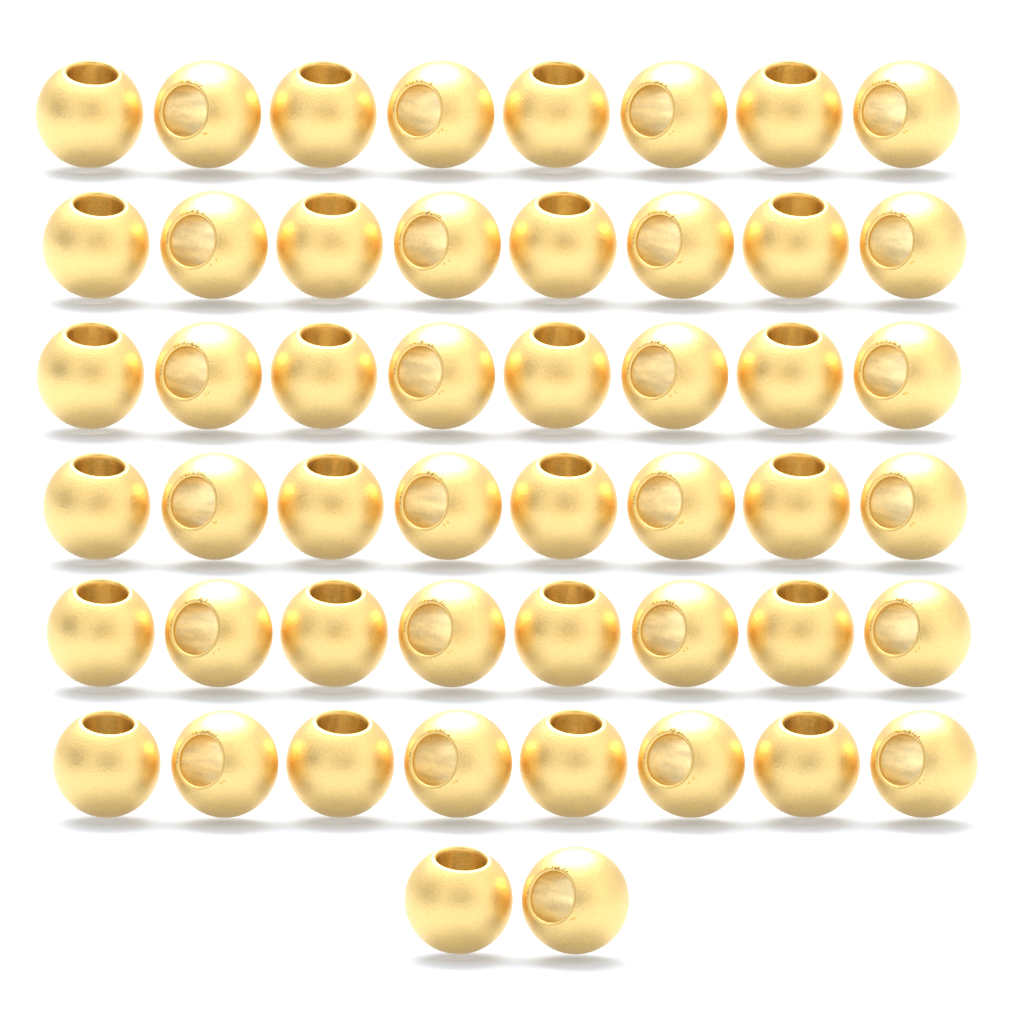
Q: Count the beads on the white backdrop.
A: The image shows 50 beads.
